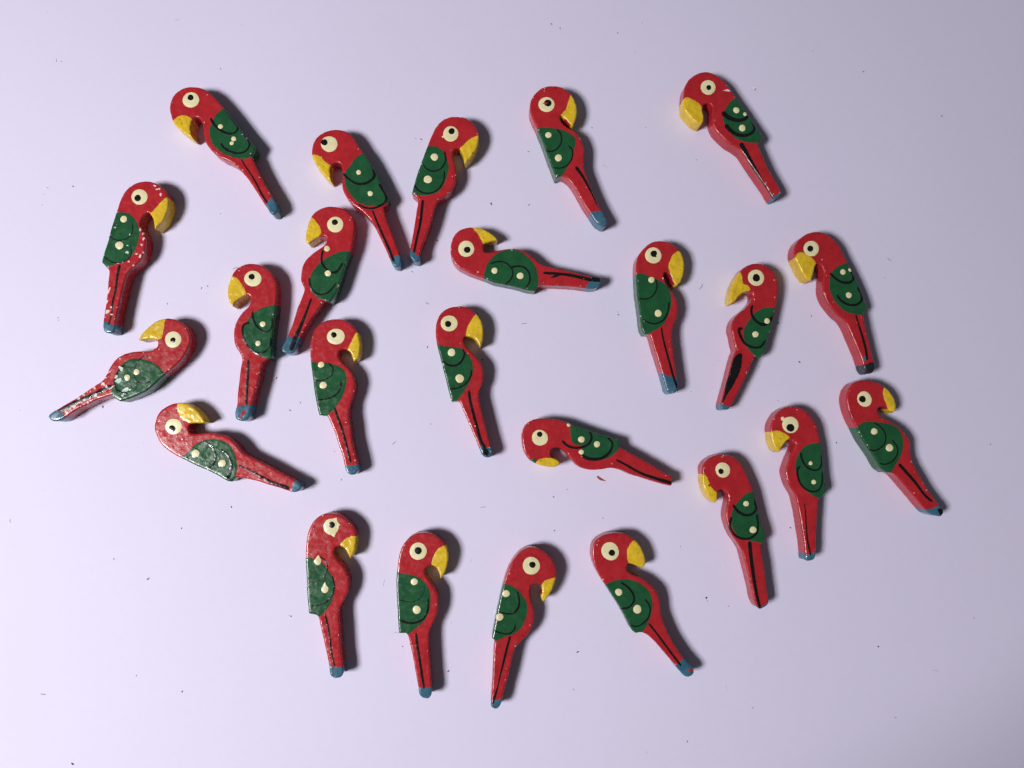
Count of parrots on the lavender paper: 24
